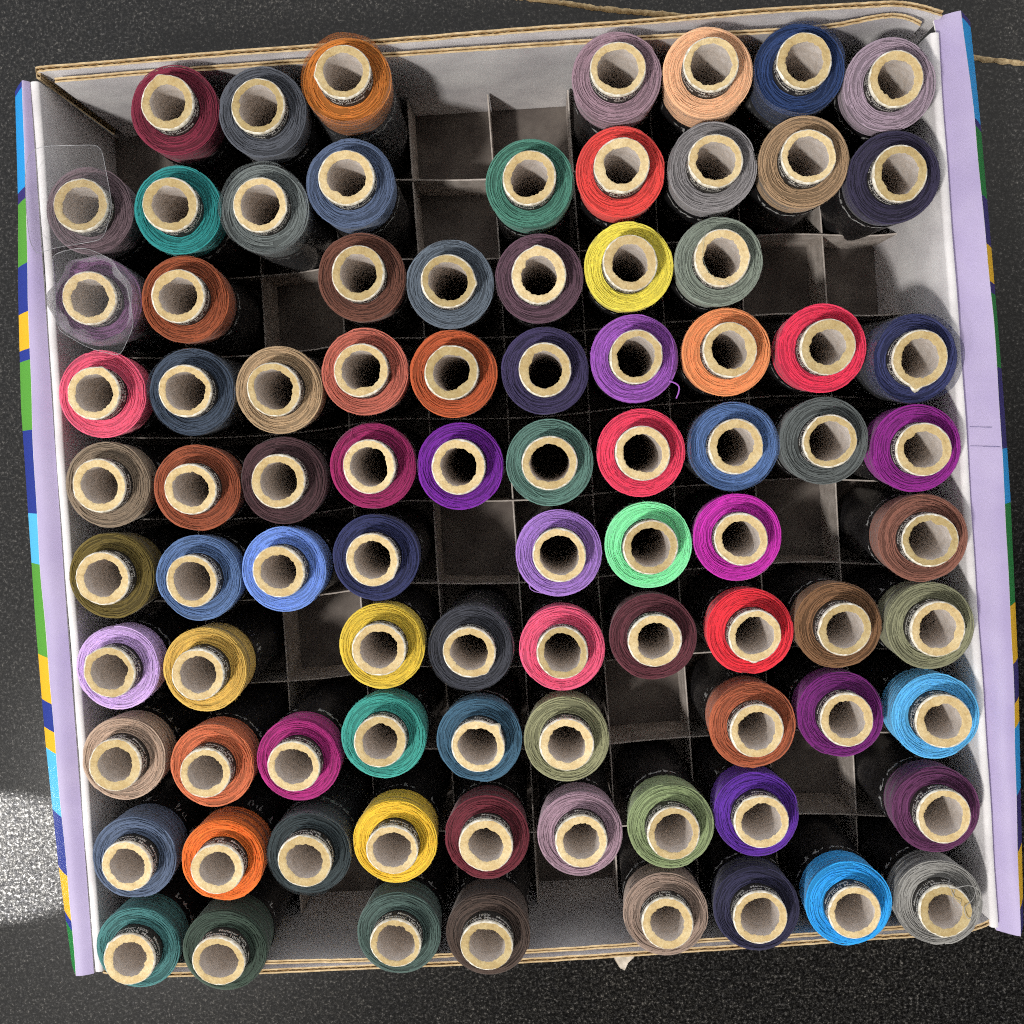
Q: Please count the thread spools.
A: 86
